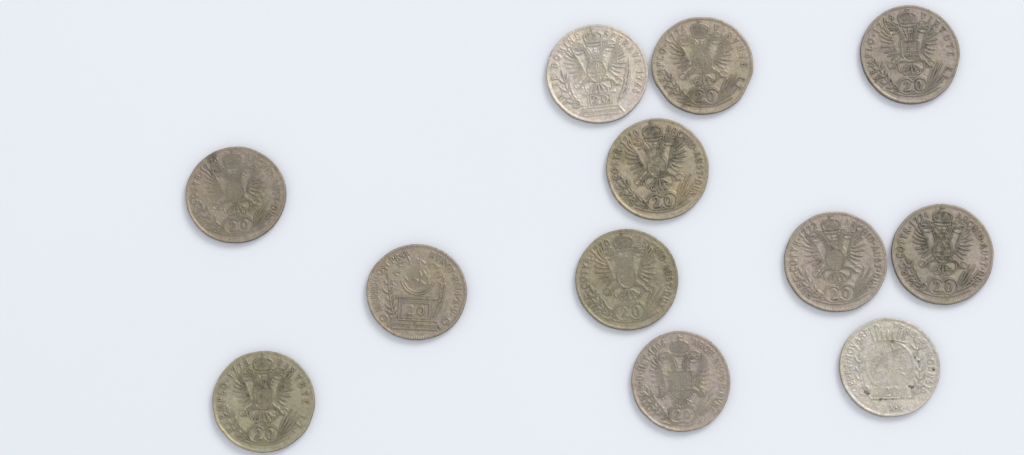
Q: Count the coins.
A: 12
